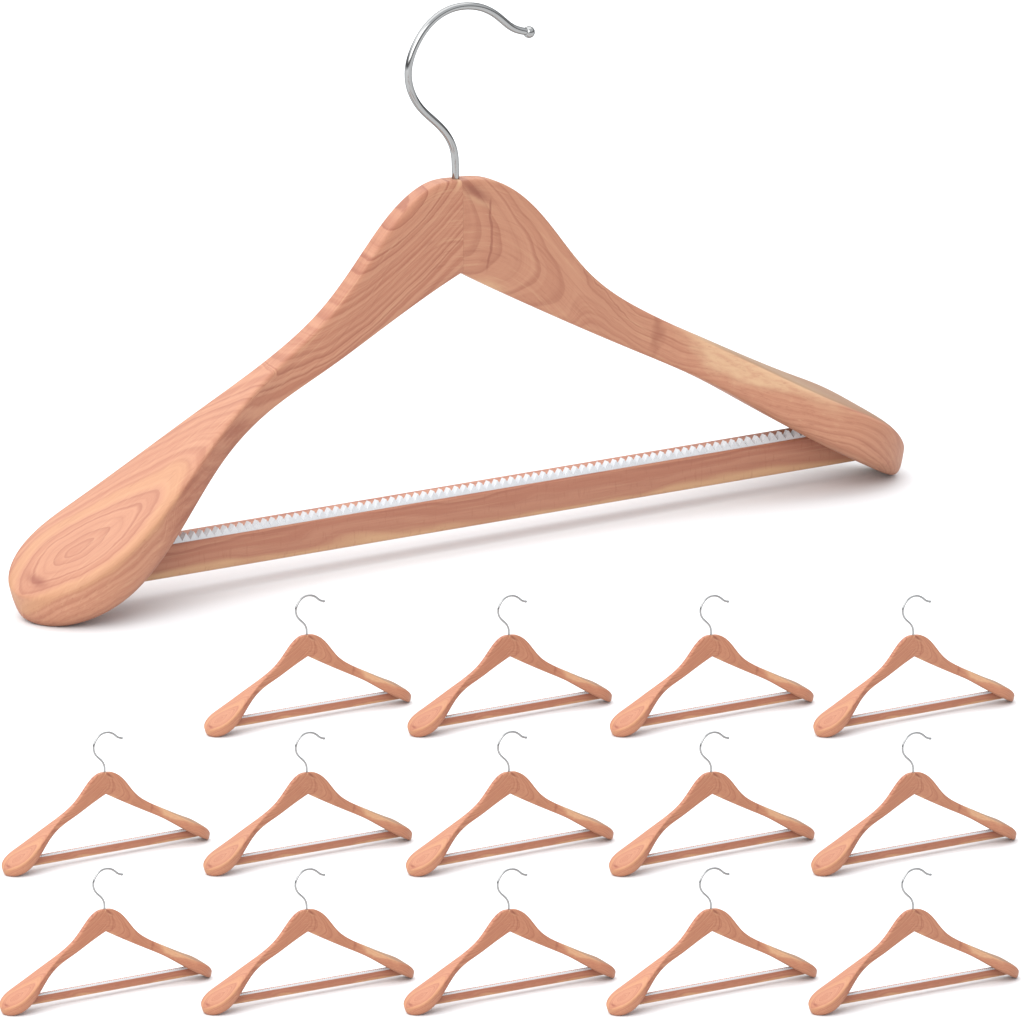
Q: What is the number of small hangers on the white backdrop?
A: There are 14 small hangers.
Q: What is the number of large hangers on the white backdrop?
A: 1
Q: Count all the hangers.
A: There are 15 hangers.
